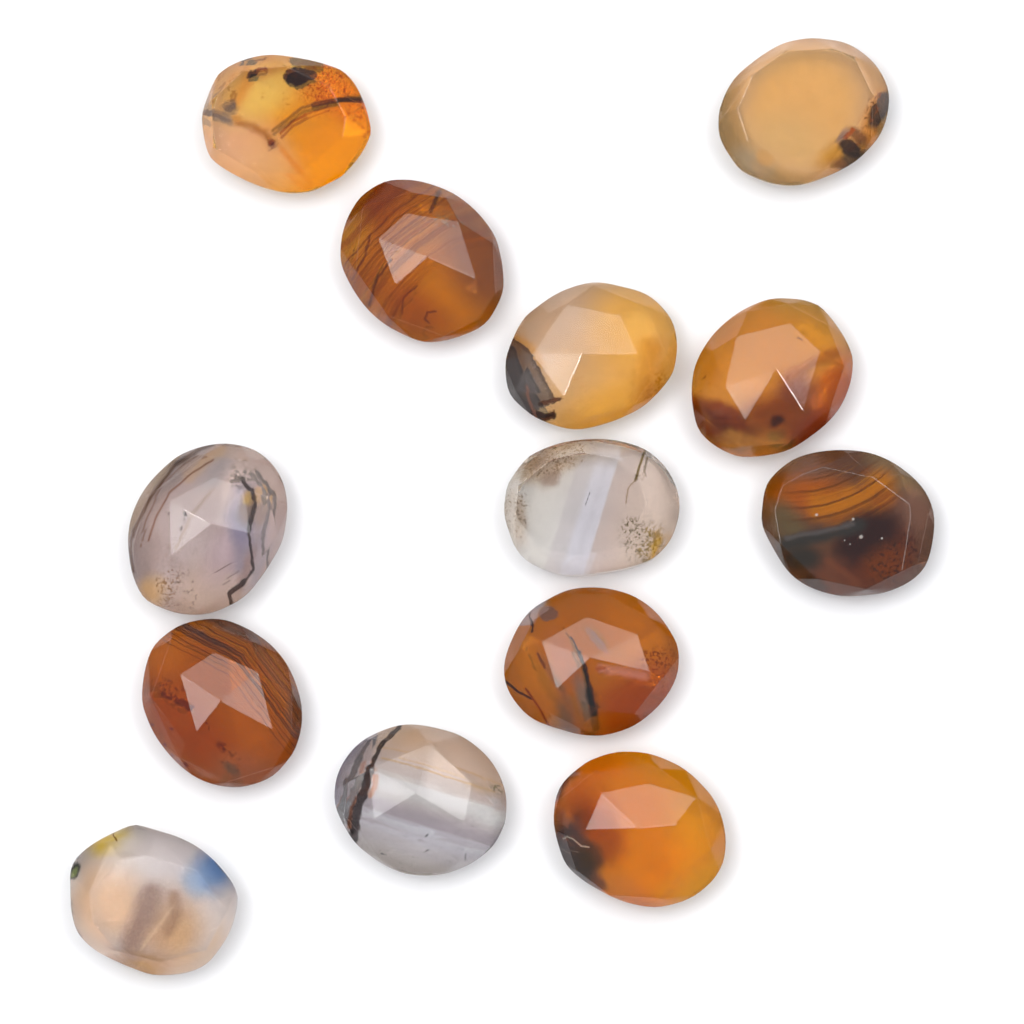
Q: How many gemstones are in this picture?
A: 13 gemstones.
